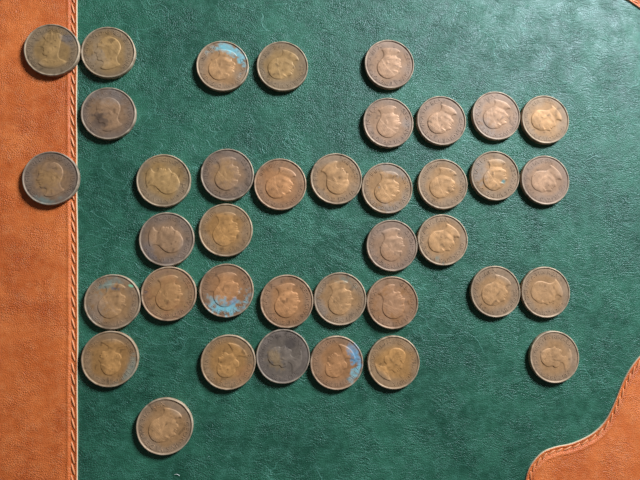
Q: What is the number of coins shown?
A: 38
